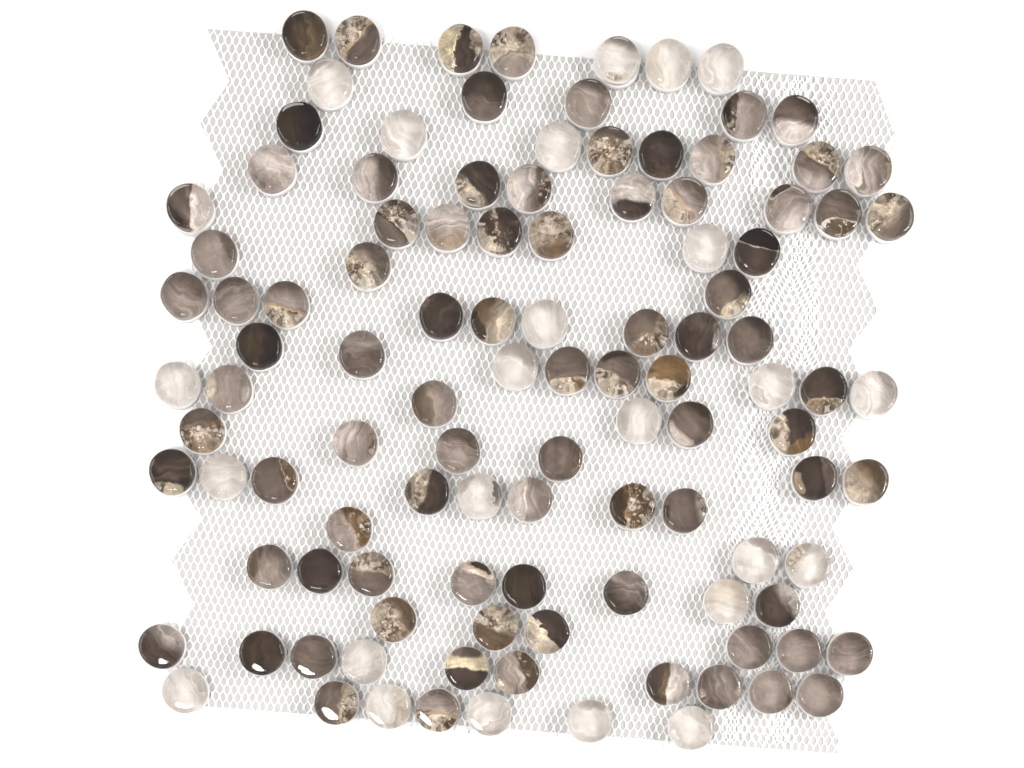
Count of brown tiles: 87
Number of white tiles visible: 24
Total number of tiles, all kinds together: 111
